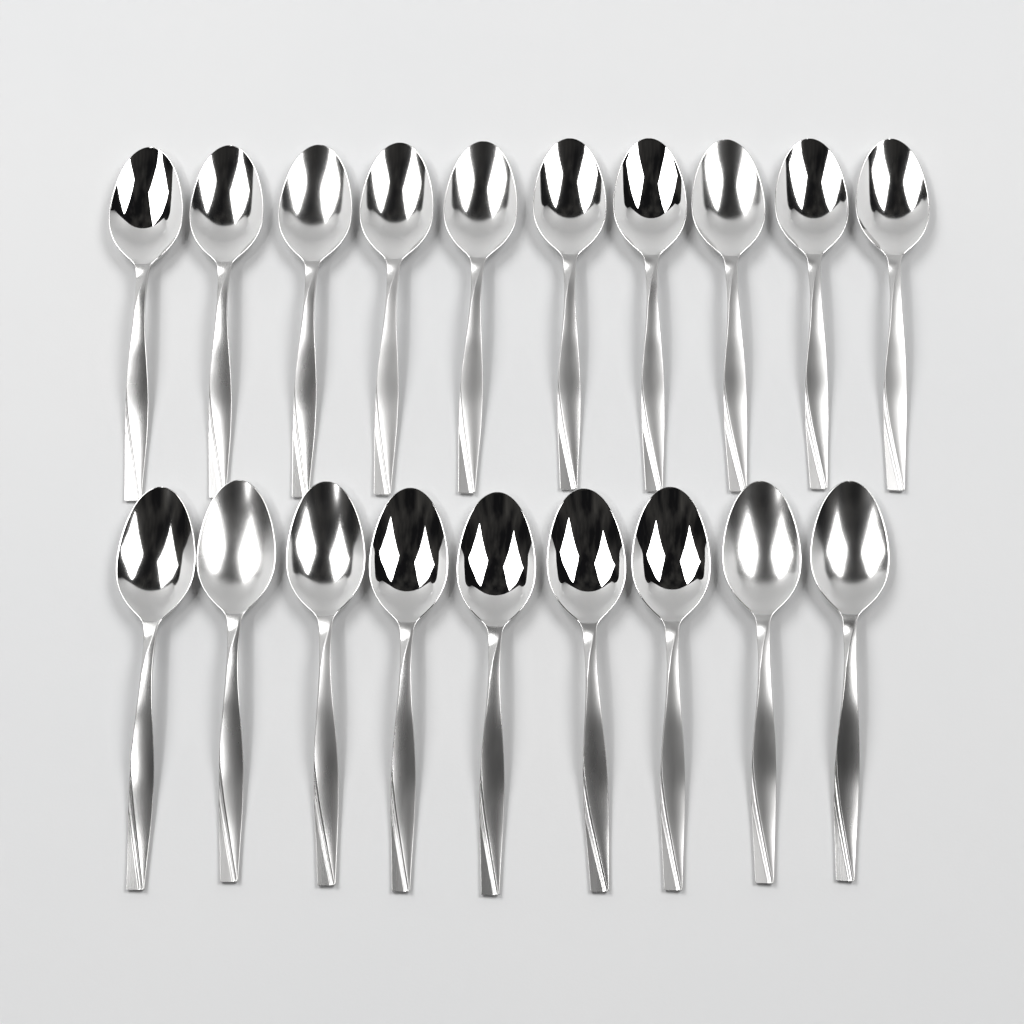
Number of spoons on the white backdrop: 19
